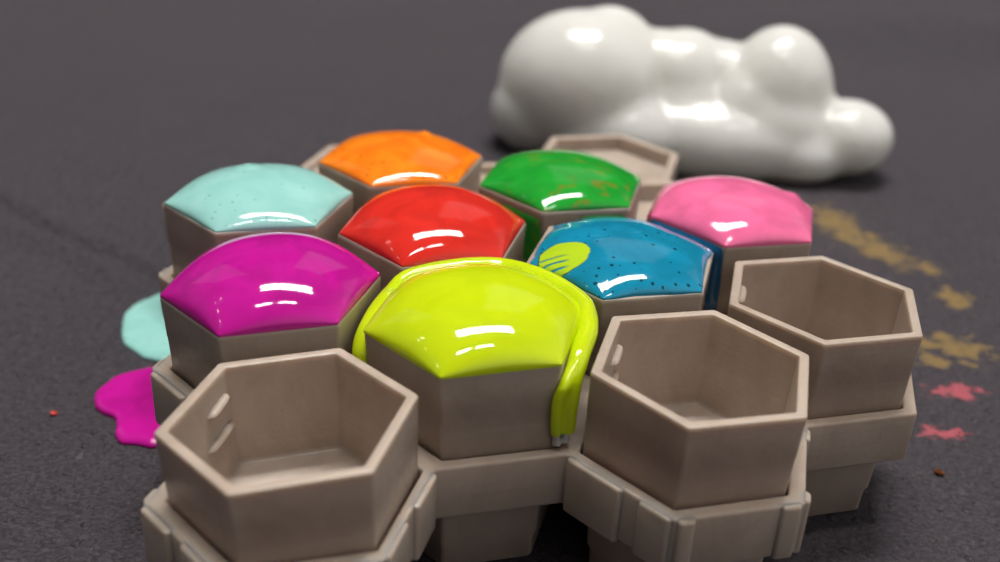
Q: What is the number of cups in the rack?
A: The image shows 11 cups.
